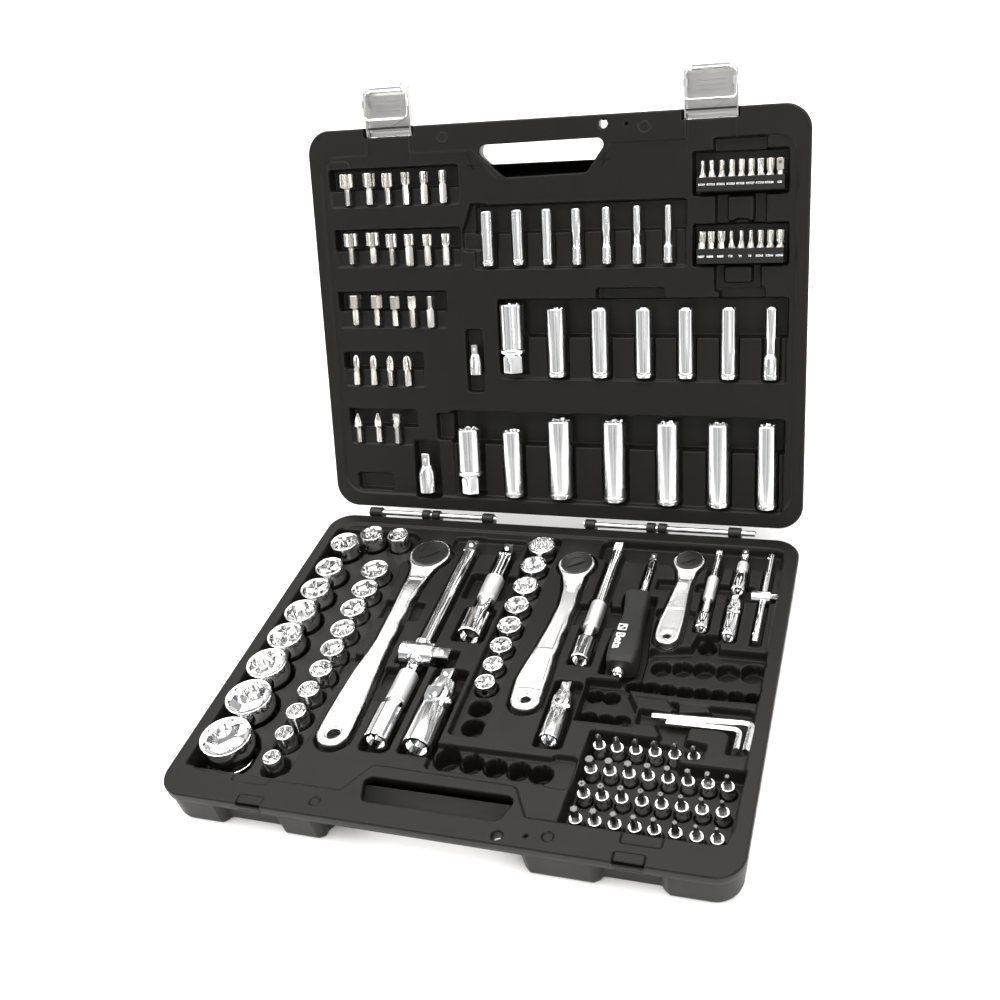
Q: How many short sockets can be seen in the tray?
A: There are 28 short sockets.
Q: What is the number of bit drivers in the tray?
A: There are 30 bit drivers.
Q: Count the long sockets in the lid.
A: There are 21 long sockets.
